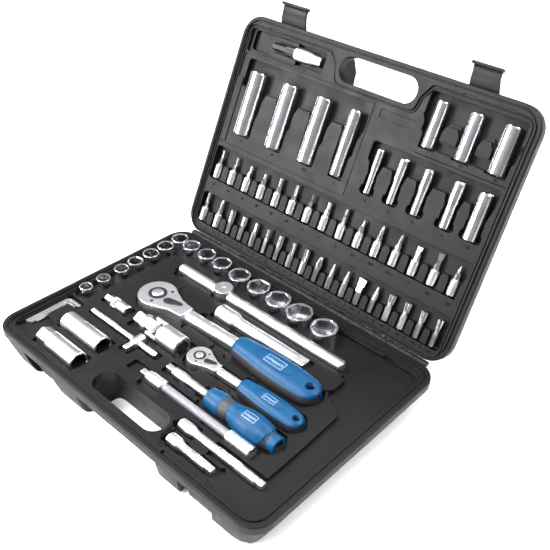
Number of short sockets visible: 15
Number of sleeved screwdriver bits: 17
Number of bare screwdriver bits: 16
